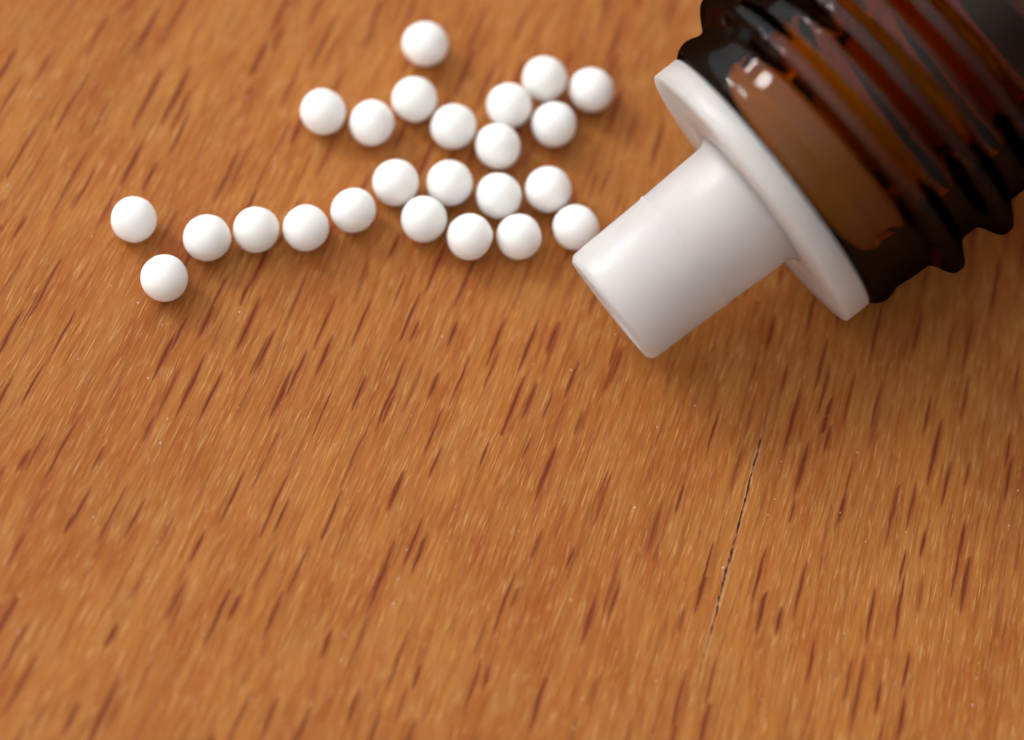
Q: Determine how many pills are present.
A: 24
